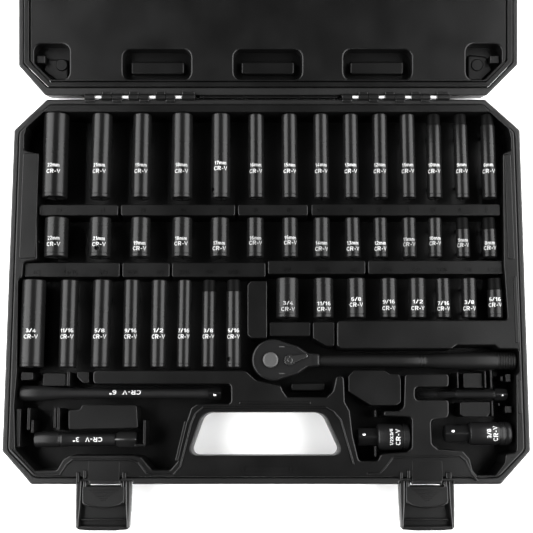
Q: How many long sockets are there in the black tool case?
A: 22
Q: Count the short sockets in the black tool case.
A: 22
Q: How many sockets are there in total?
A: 44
